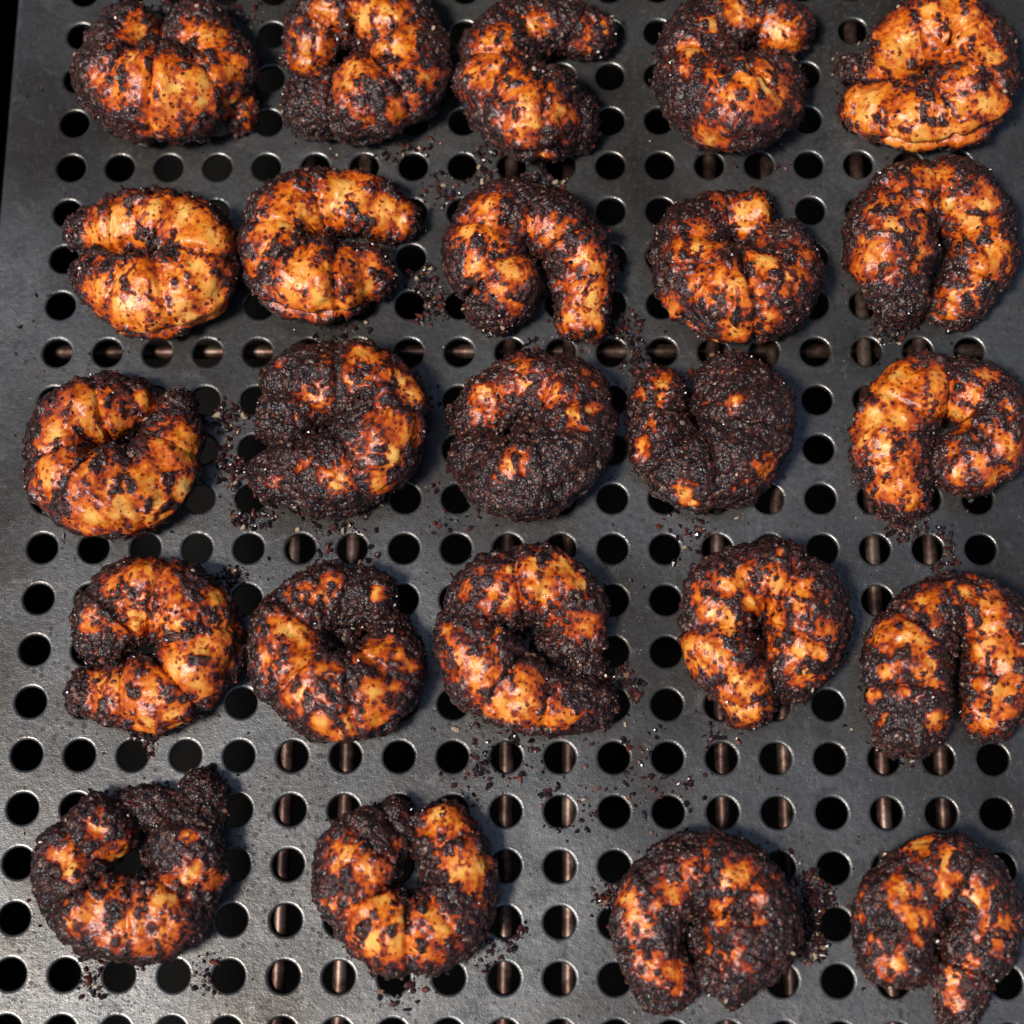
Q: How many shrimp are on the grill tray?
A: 24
